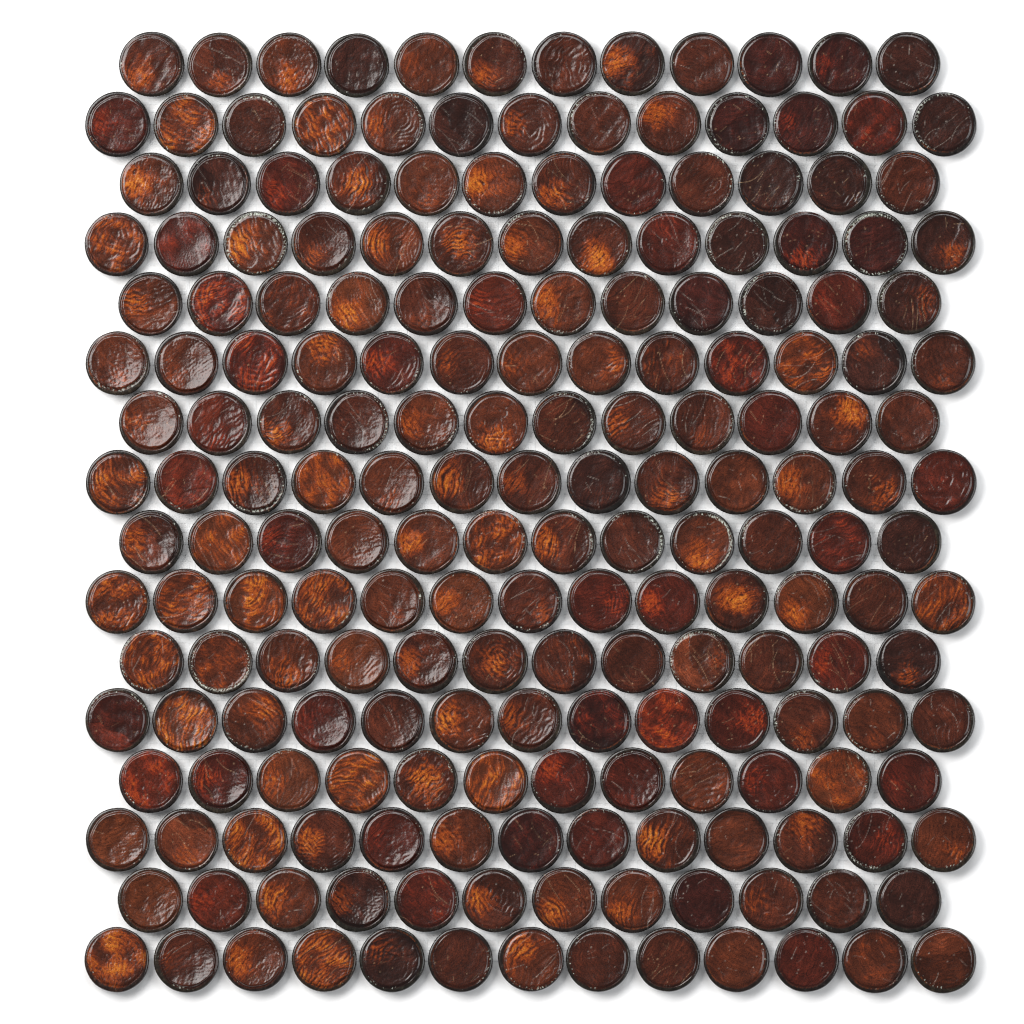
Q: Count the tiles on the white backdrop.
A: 200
